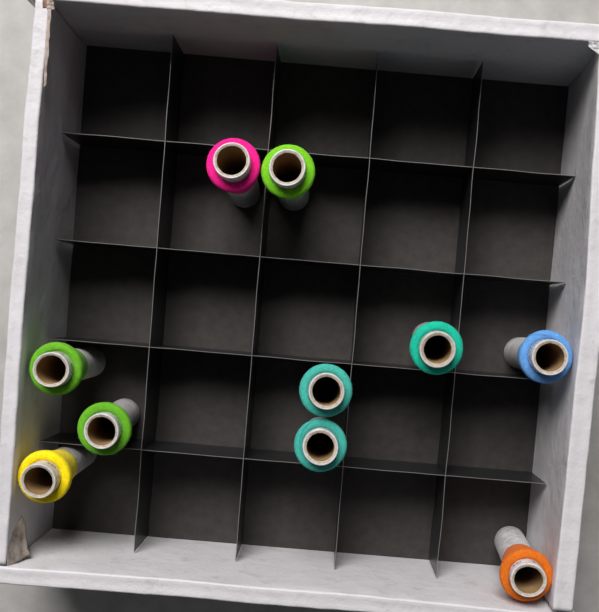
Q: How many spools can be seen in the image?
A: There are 10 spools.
